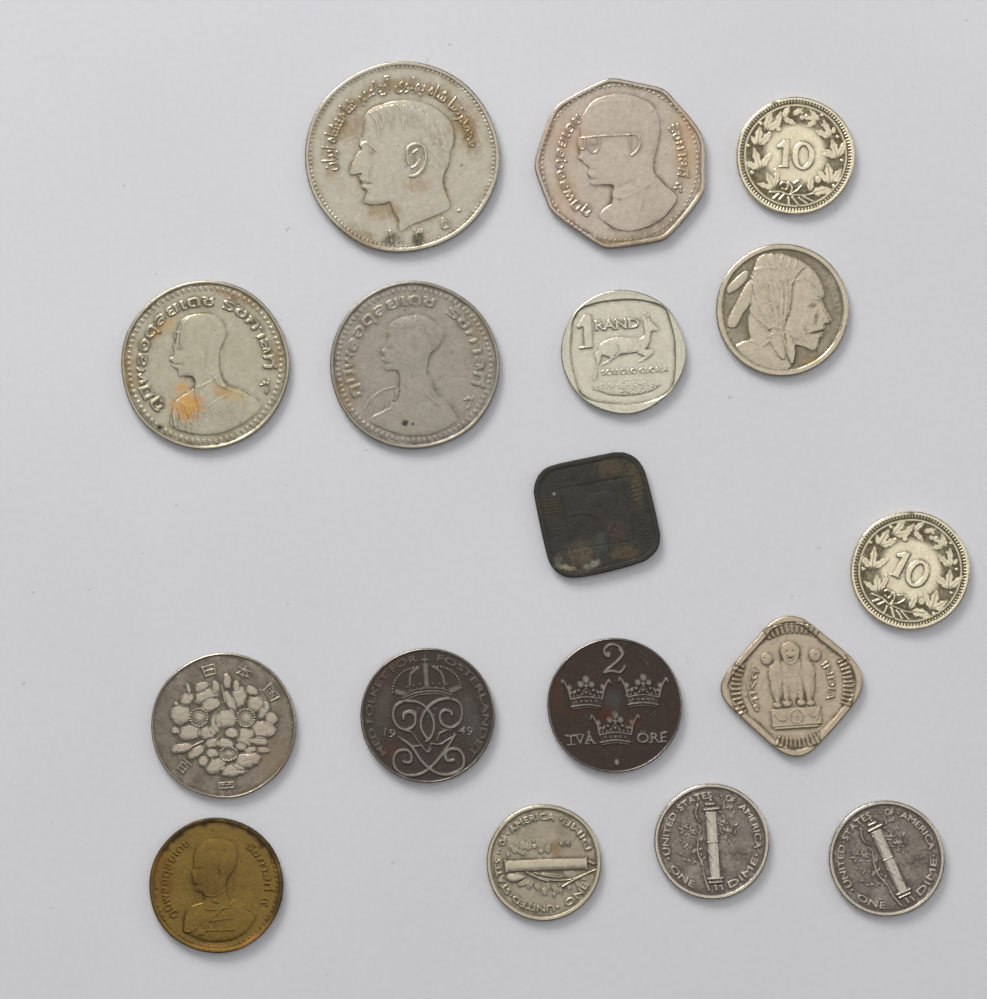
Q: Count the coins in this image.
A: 17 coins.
